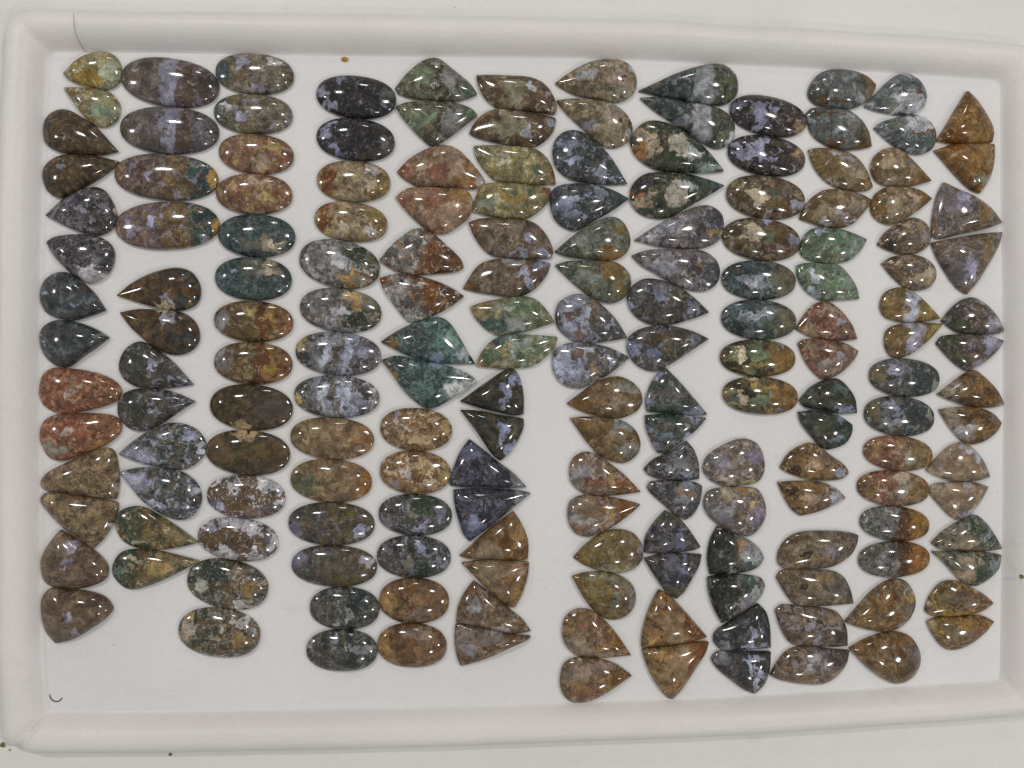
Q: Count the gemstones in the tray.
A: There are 176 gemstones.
